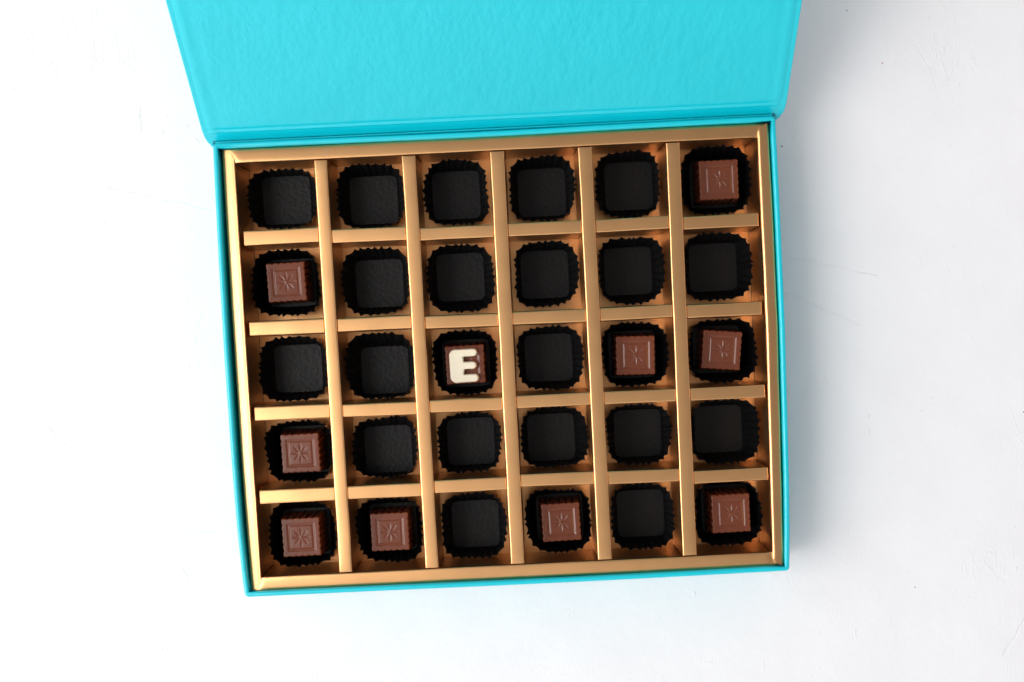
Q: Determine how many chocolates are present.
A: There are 10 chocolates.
